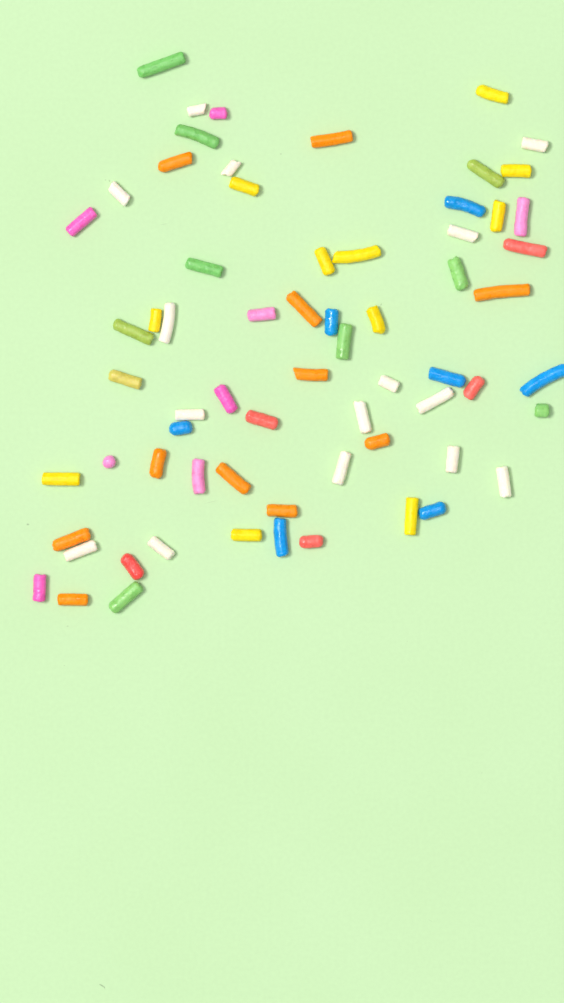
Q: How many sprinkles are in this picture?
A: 67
